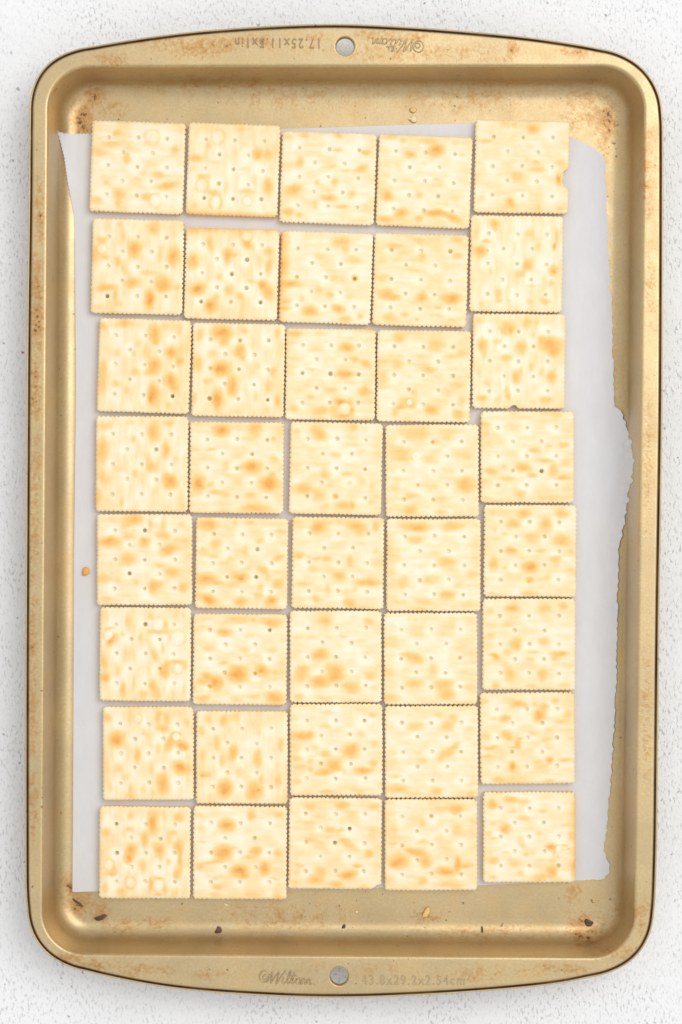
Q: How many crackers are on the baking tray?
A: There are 40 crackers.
